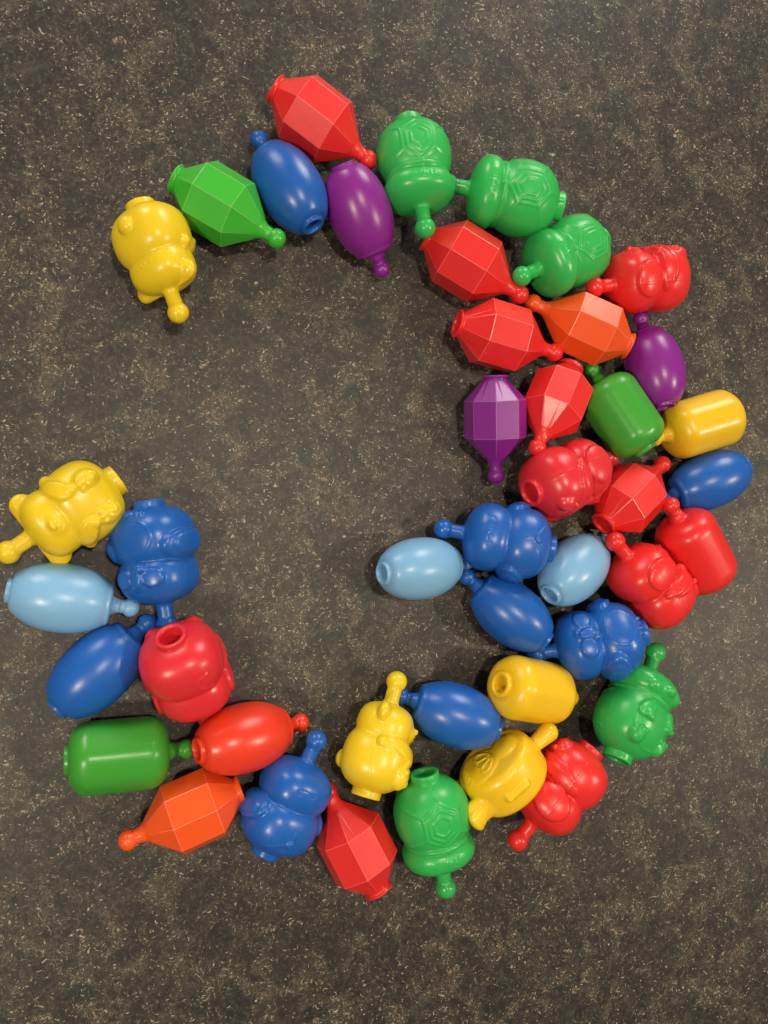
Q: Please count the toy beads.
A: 44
